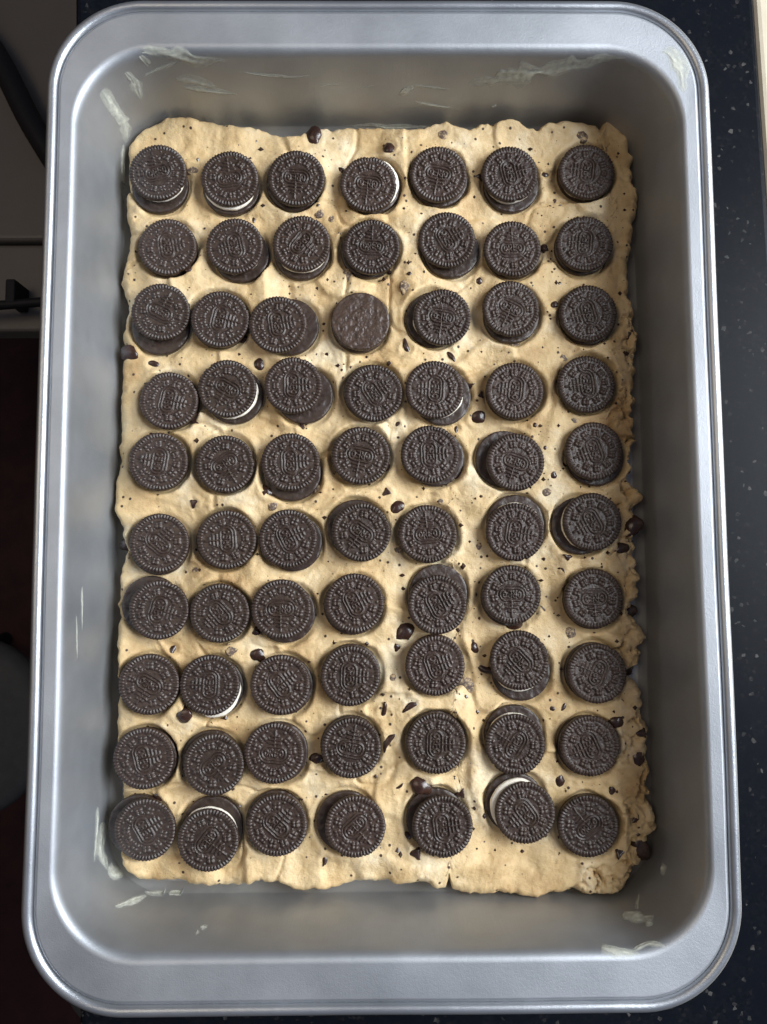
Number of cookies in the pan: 70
